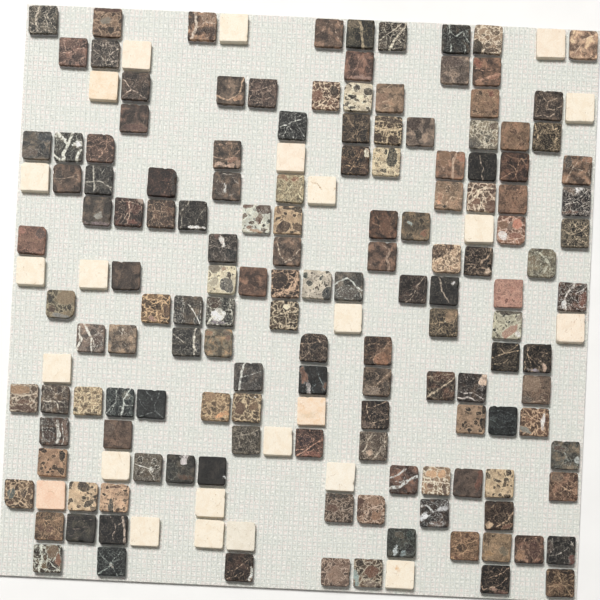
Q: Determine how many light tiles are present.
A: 24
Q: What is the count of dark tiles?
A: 145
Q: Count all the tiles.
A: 169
